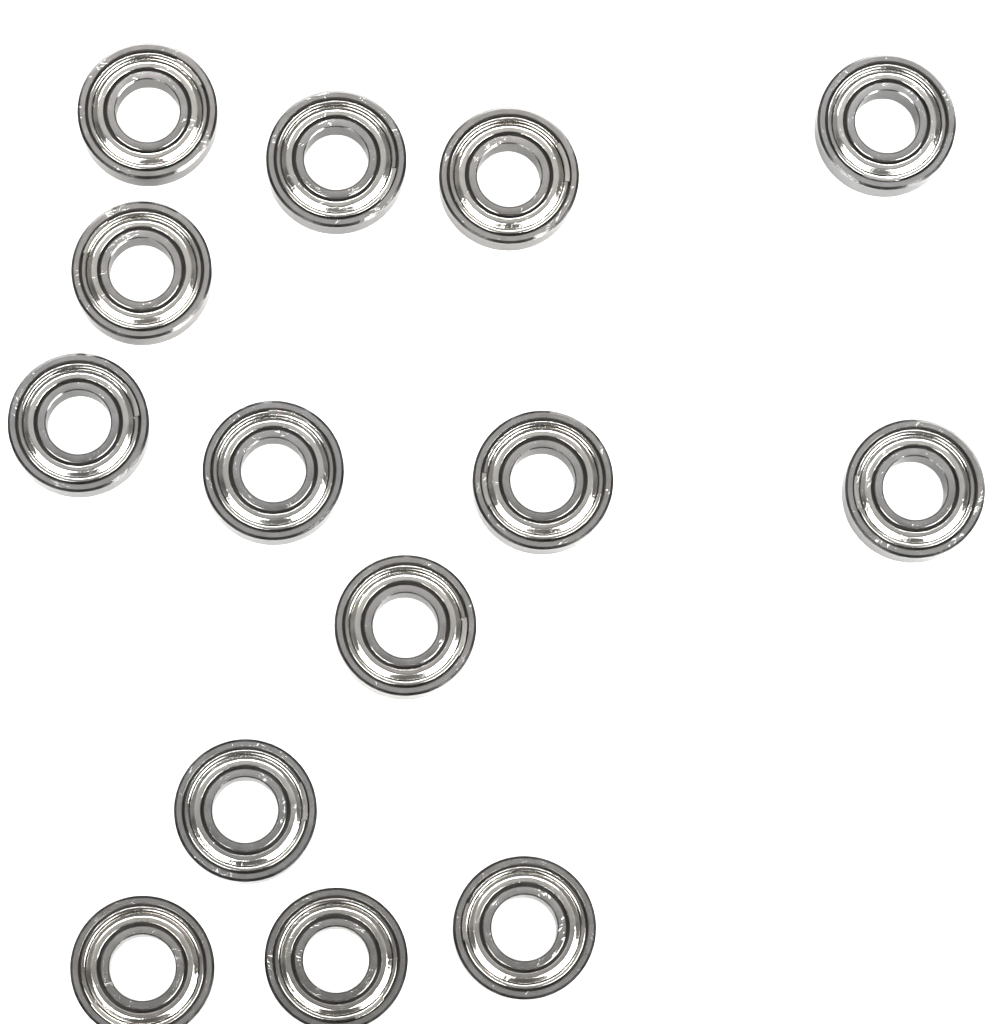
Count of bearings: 14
